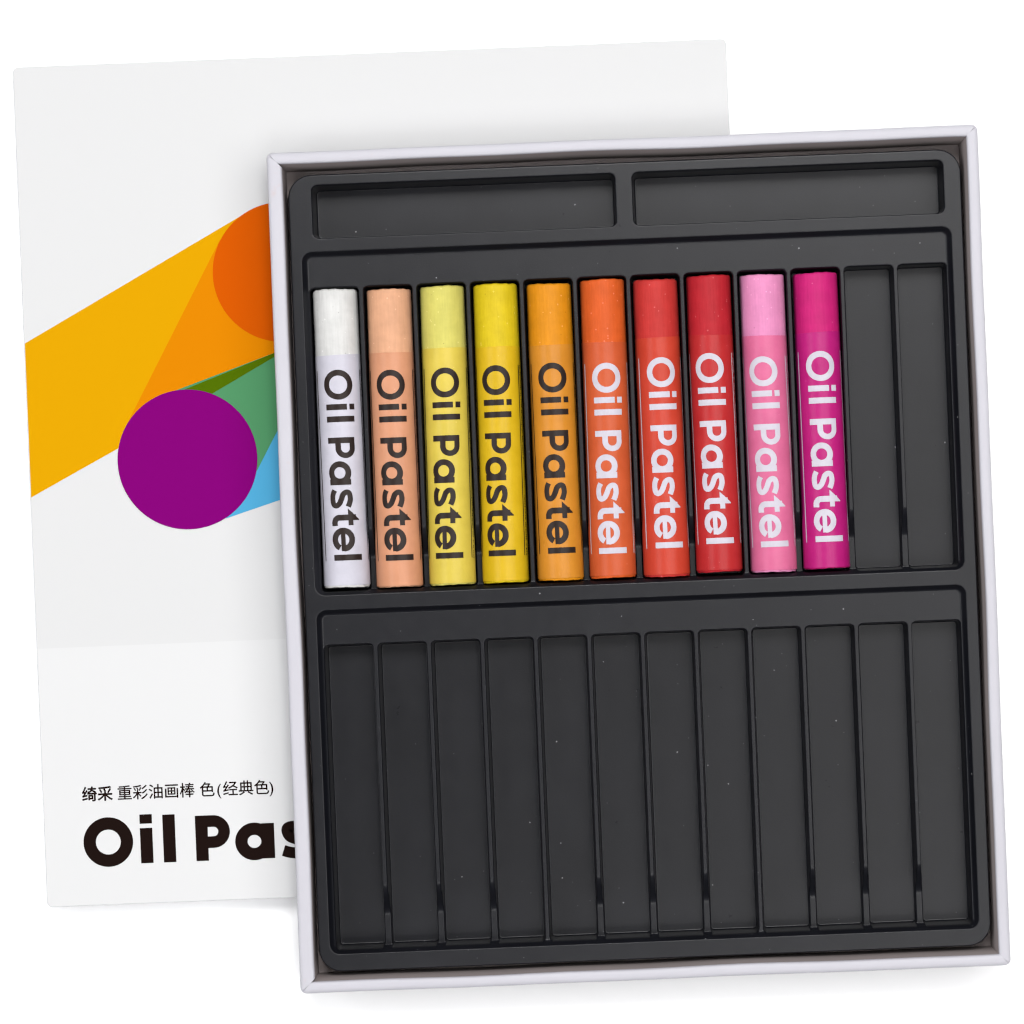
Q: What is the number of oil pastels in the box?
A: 10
